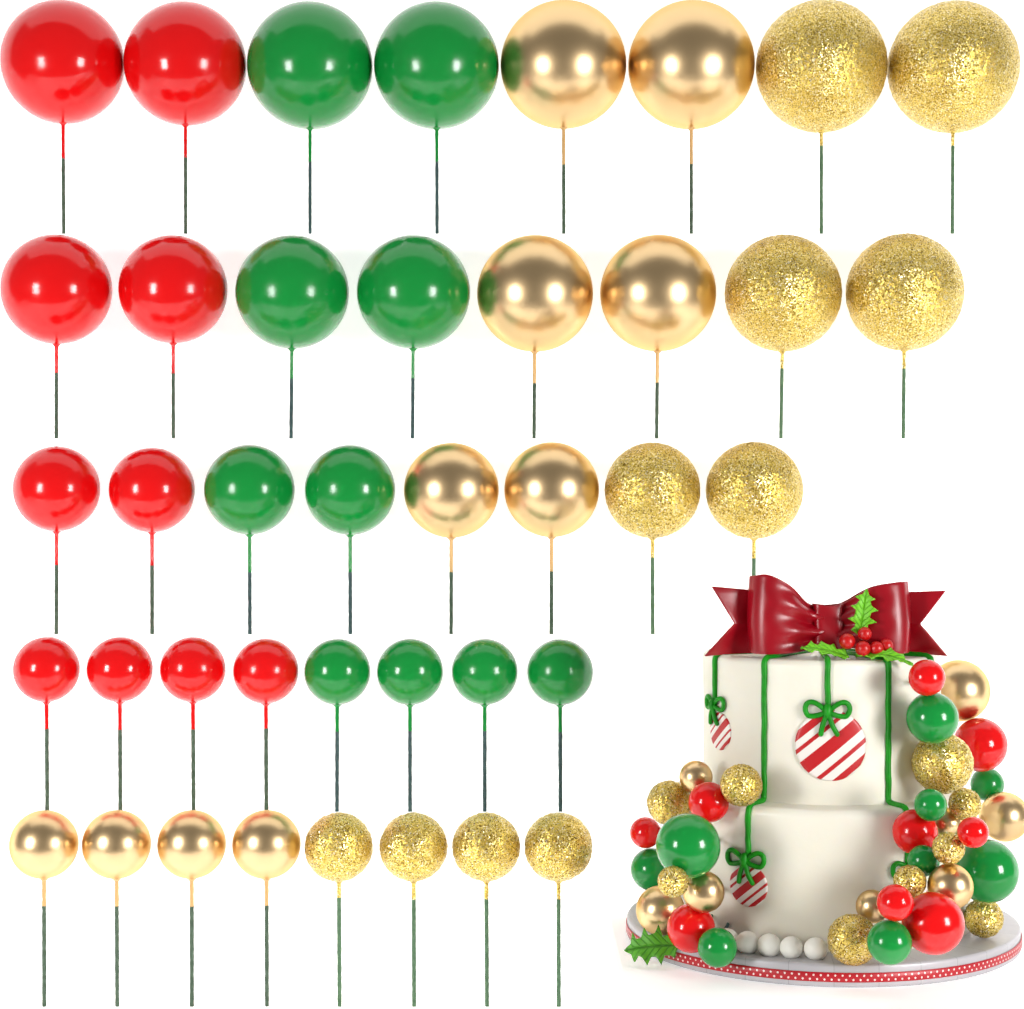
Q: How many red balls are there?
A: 19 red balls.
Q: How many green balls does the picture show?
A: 19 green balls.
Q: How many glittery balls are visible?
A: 19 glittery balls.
